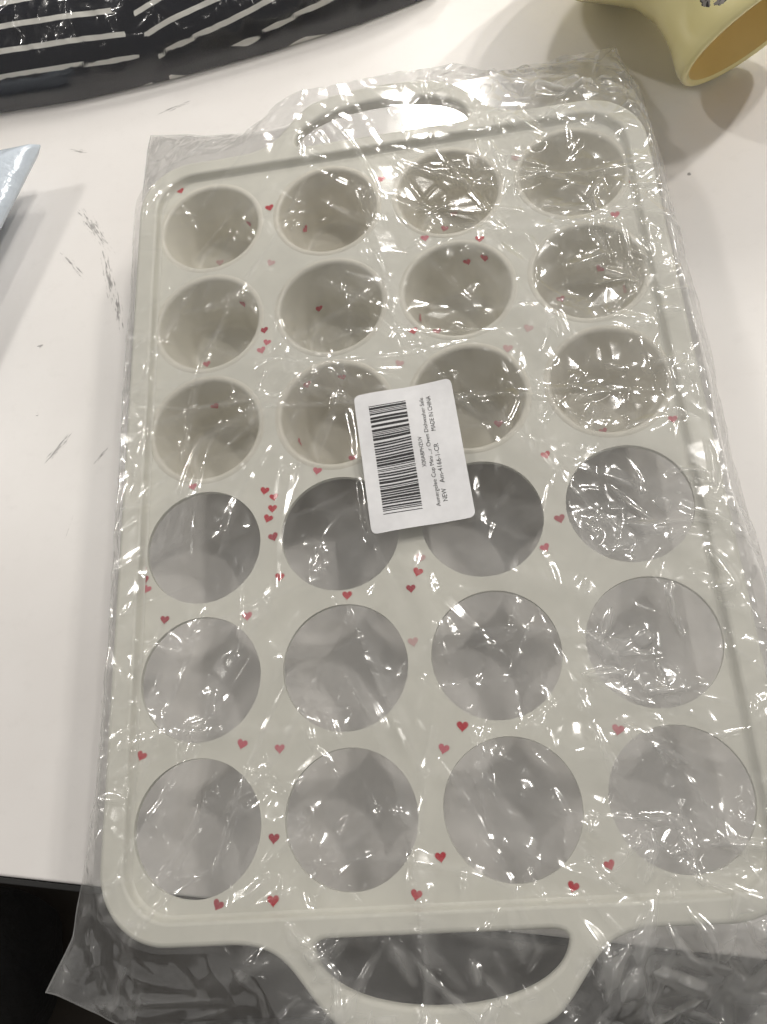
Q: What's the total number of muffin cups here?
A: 12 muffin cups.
